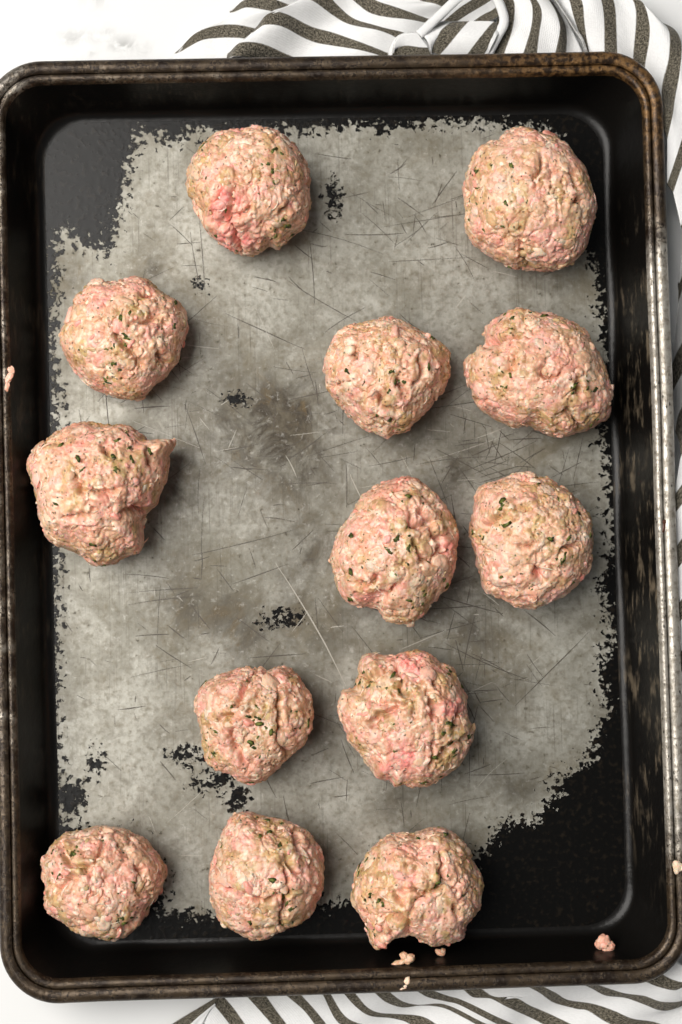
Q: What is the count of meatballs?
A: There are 13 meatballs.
